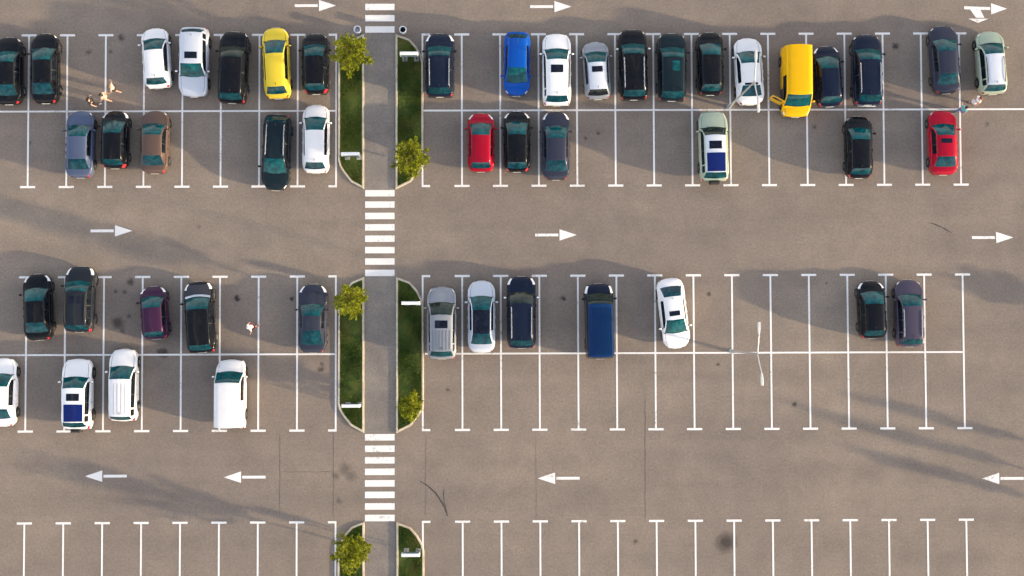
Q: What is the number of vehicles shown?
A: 47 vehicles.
